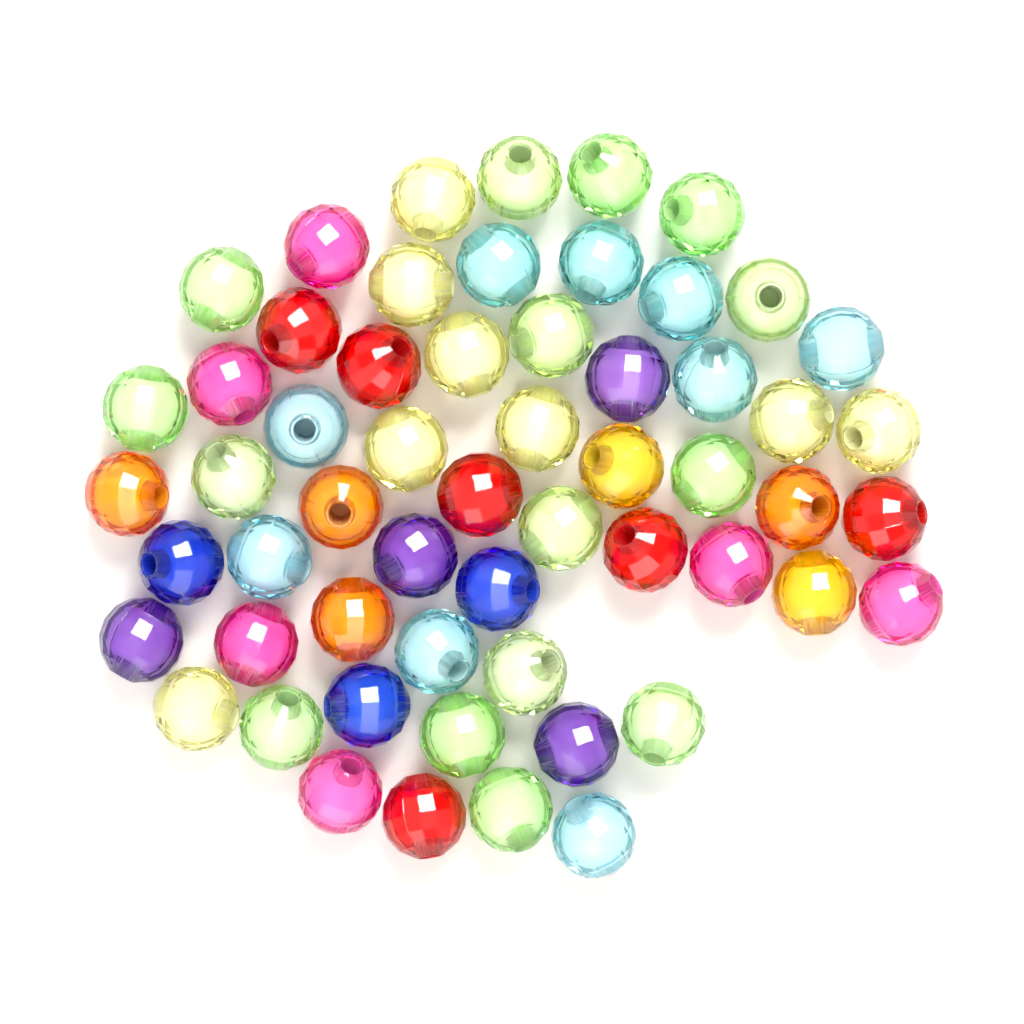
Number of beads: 57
